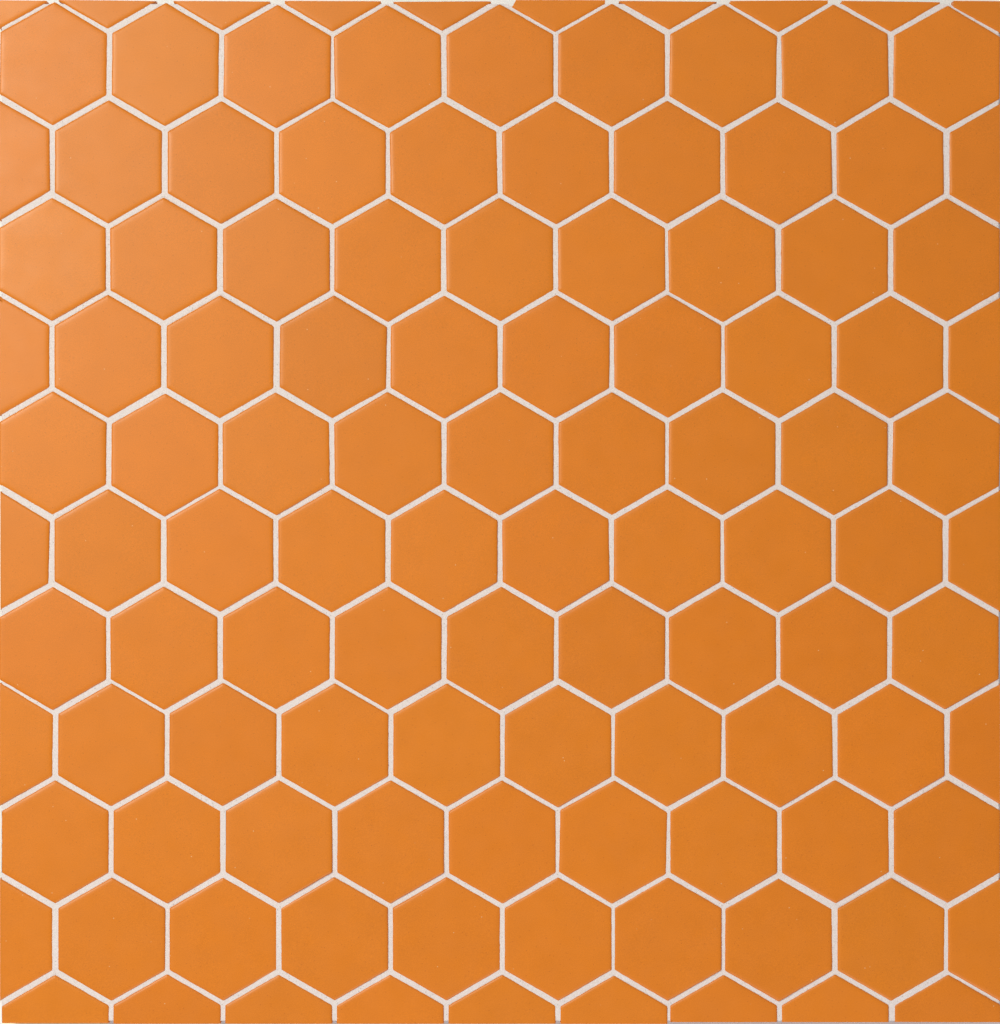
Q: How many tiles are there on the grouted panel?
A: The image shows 114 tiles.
